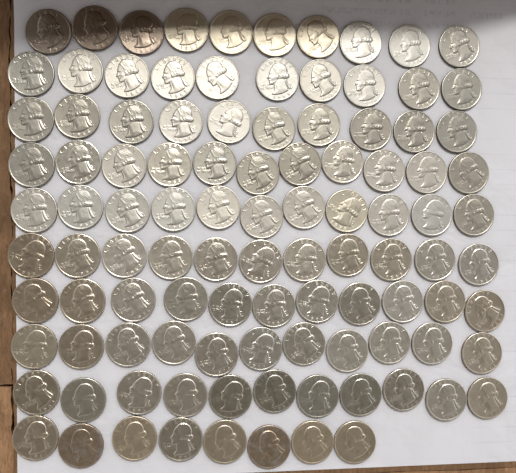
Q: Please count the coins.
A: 104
